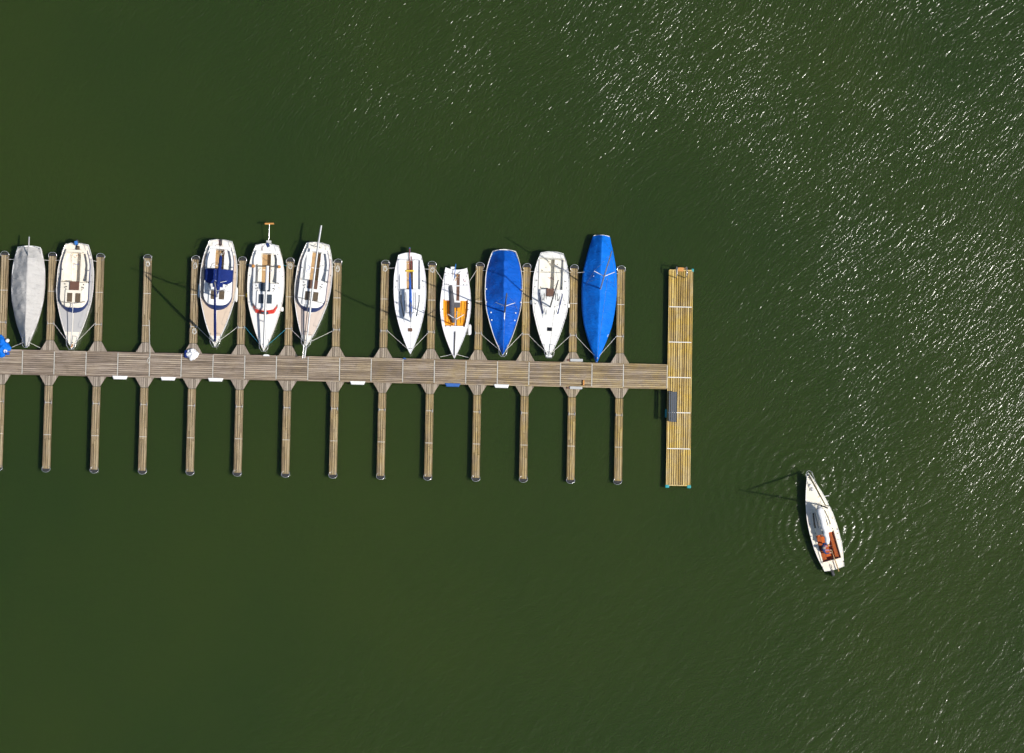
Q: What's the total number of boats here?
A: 11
